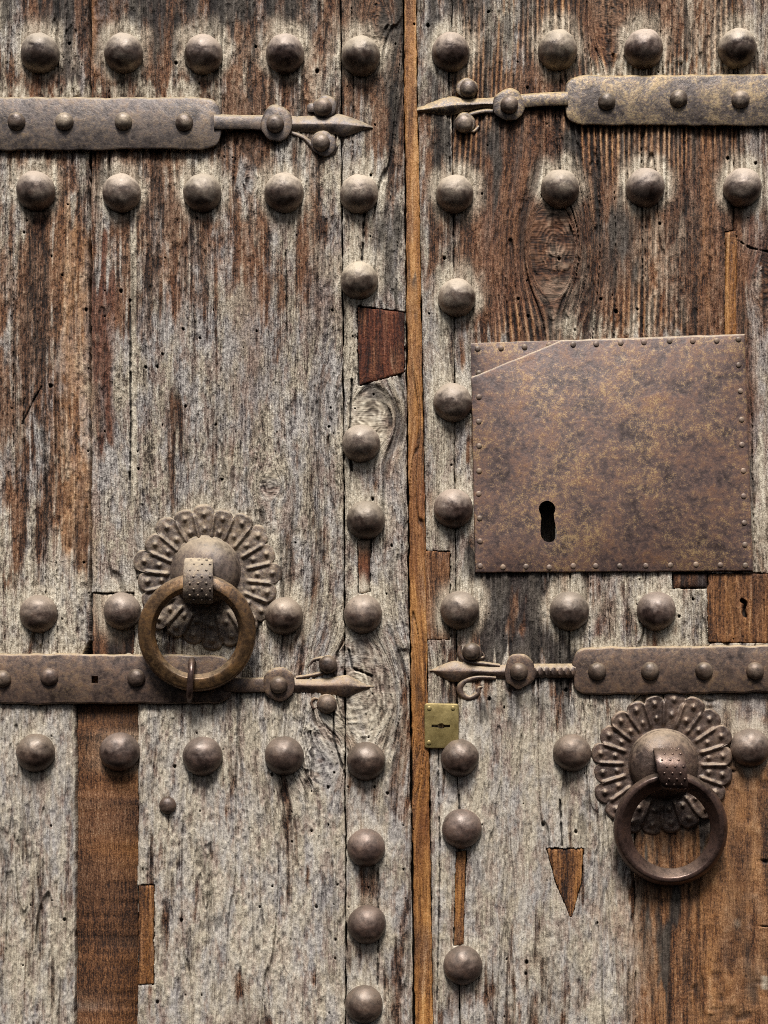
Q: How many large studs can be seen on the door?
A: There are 44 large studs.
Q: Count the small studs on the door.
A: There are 26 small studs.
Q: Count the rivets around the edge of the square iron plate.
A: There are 40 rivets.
